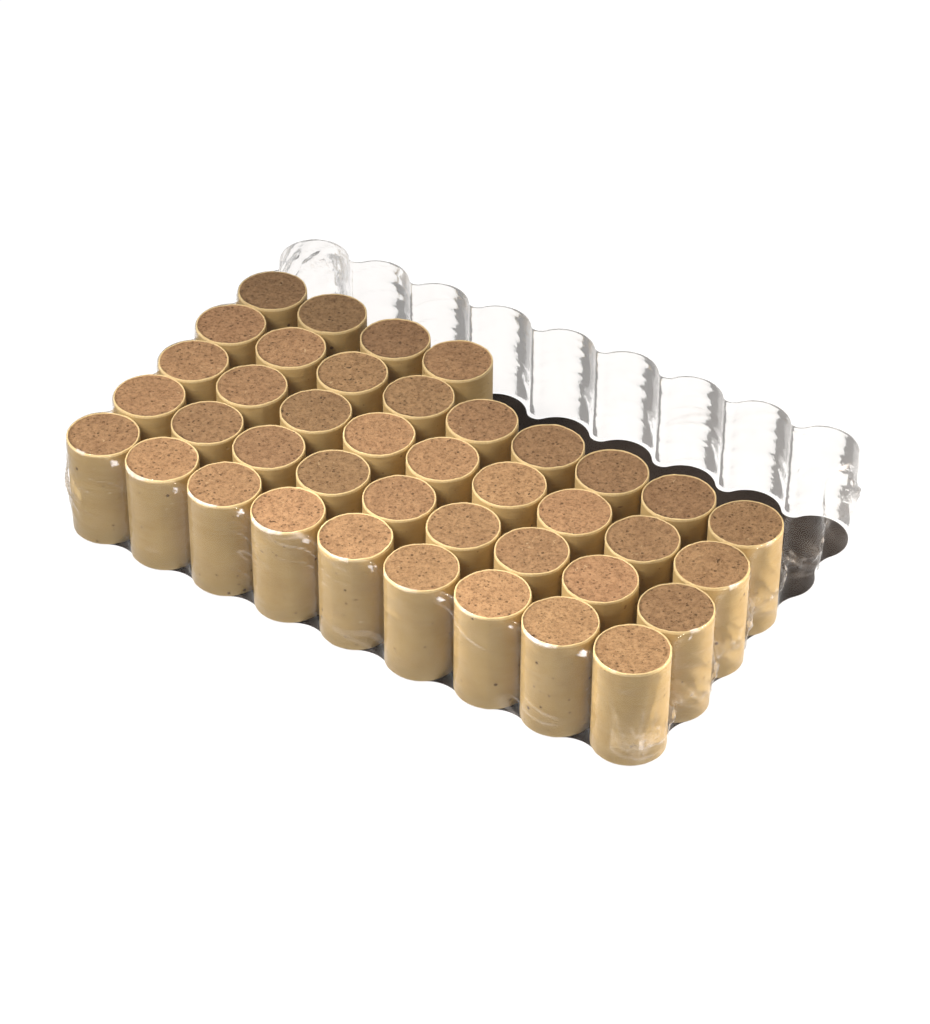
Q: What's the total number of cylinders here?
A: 40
